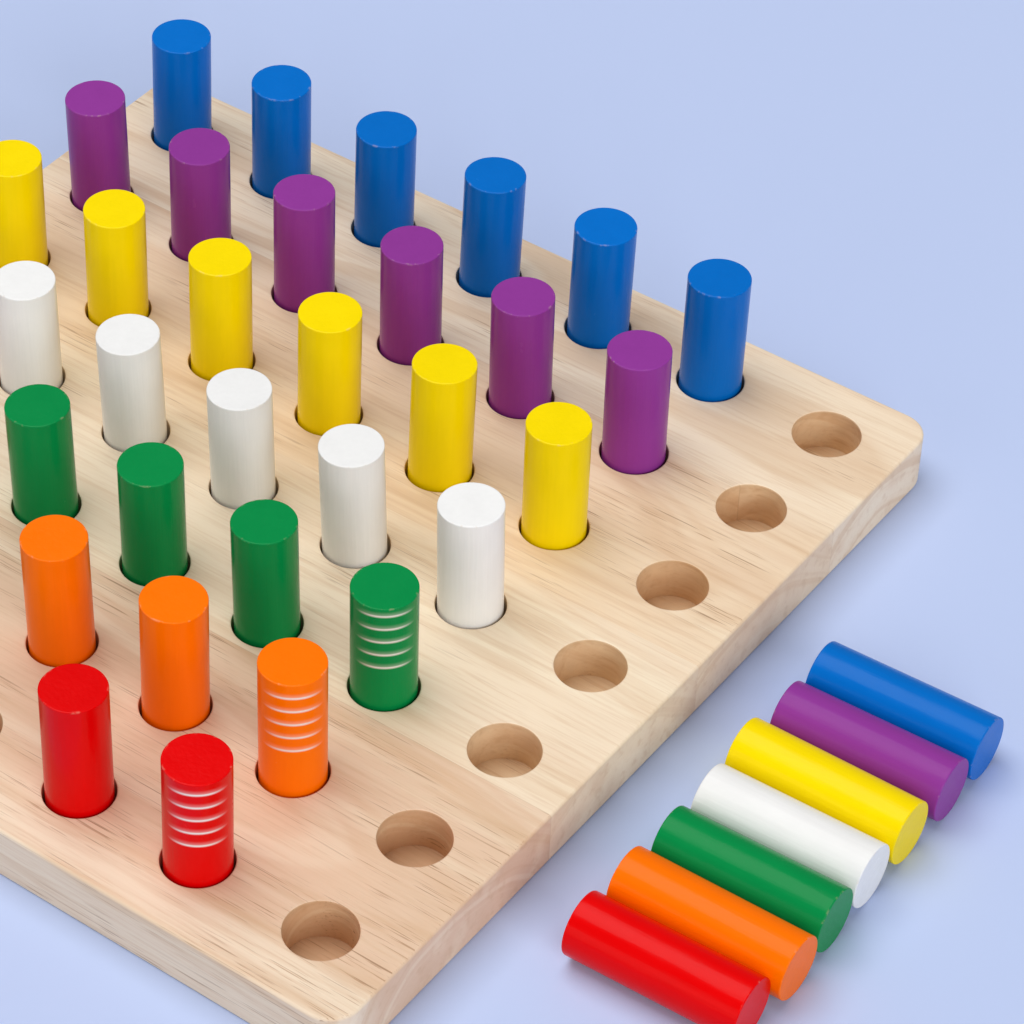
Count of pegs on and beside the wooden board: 39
